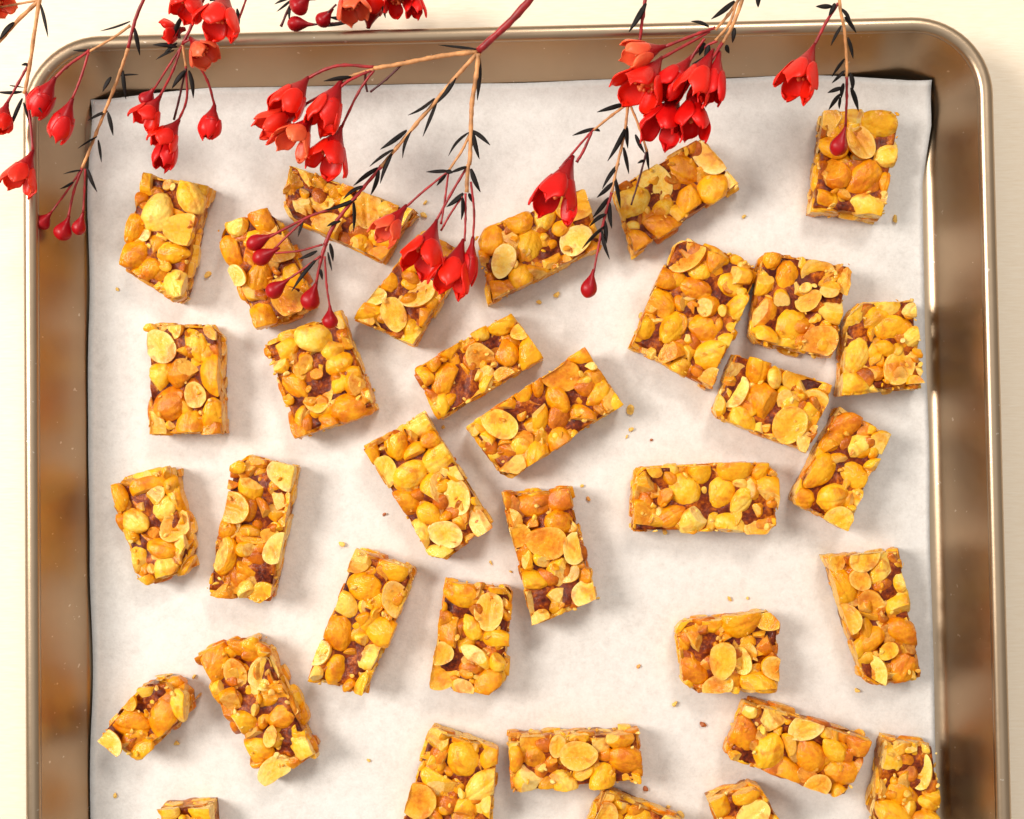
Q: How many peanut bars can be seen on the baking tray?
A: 34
